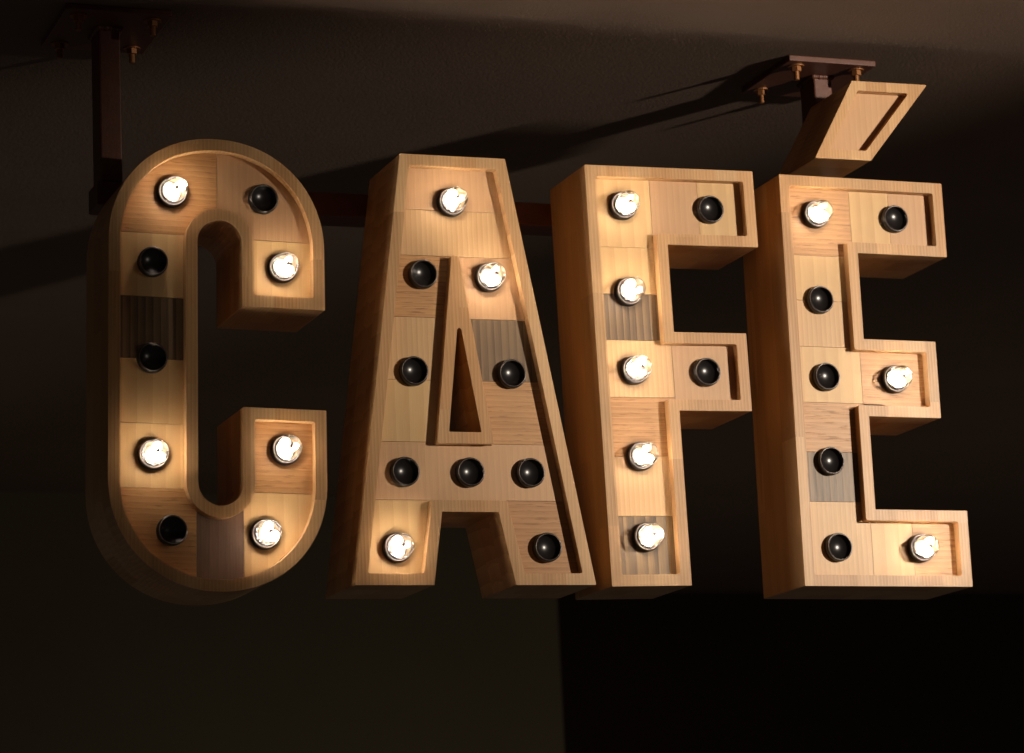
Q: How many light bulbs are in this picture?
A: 16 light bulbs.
